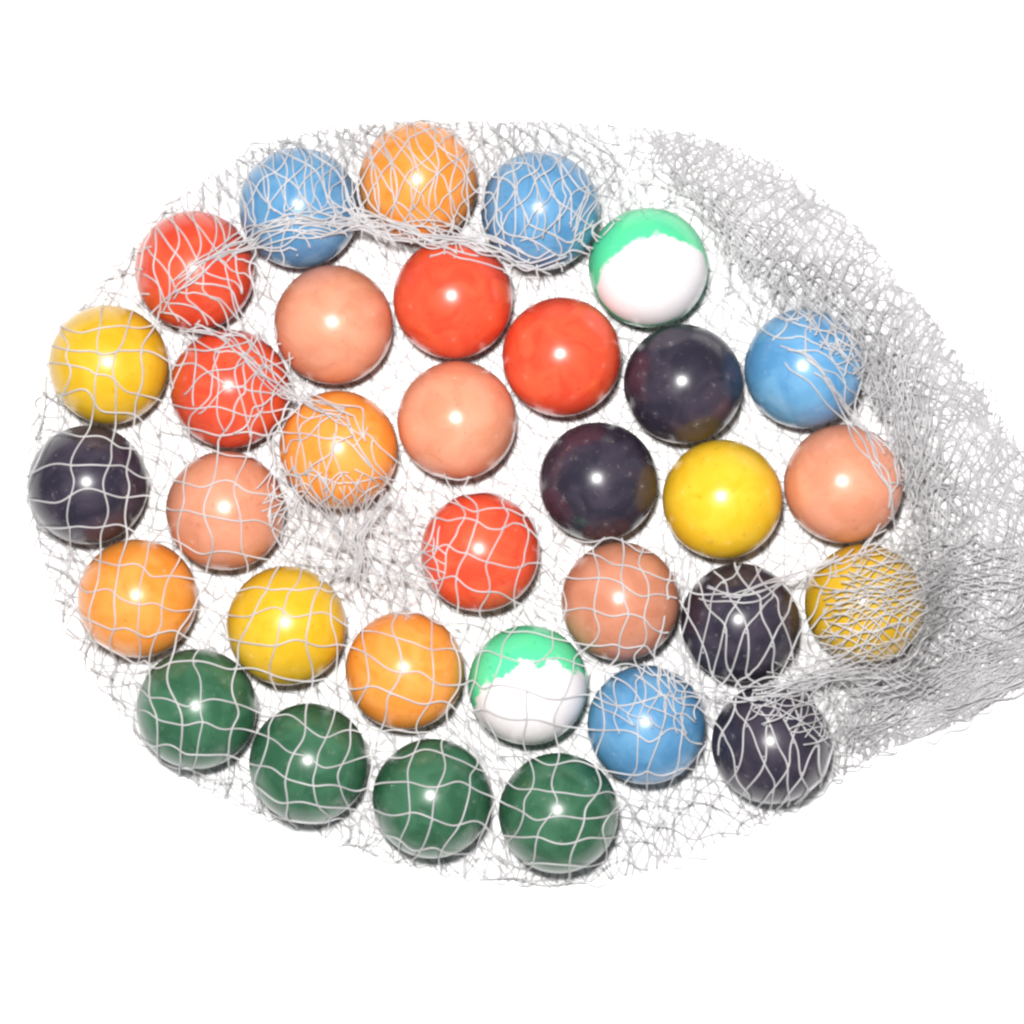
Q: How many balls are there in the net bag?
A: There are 33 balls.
